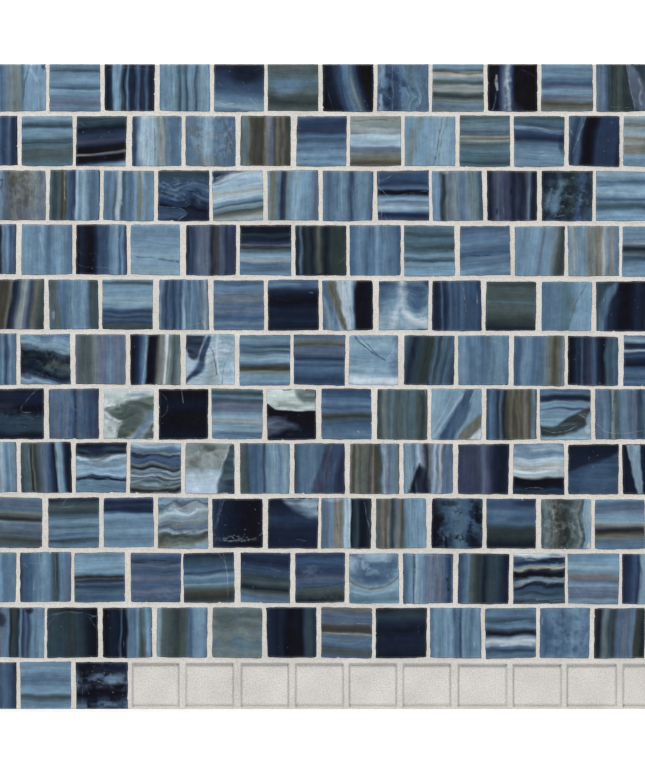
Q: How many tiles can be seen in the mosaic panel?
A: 140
